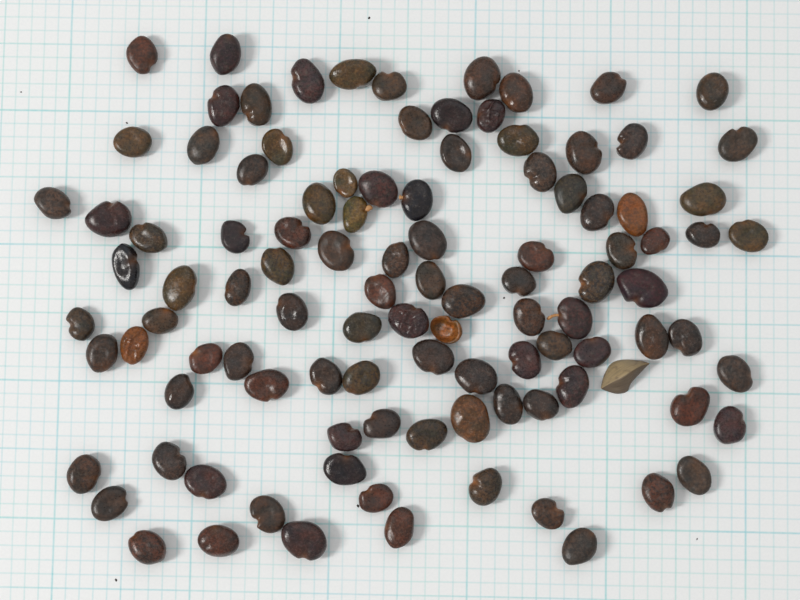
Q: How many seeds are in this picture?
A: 105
